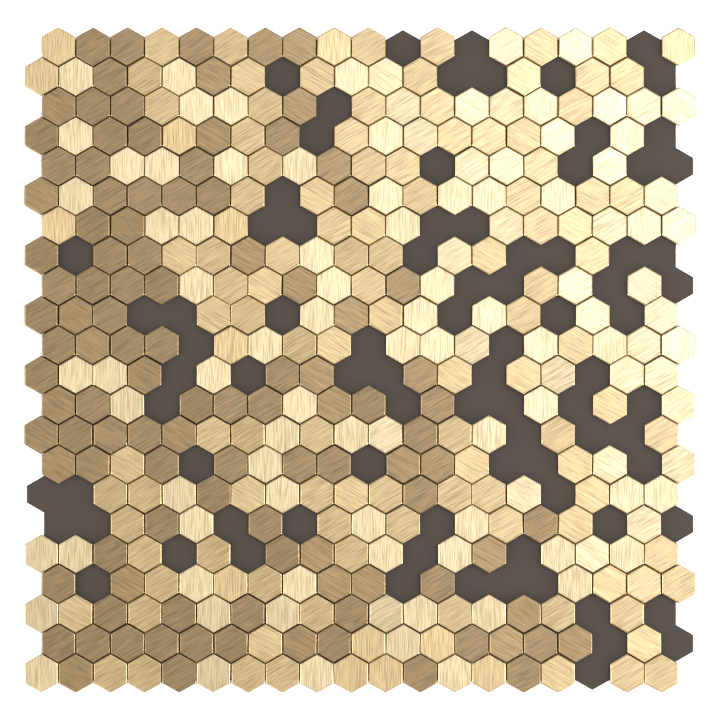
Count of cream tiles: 107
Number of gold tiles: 119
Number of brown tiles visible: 108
